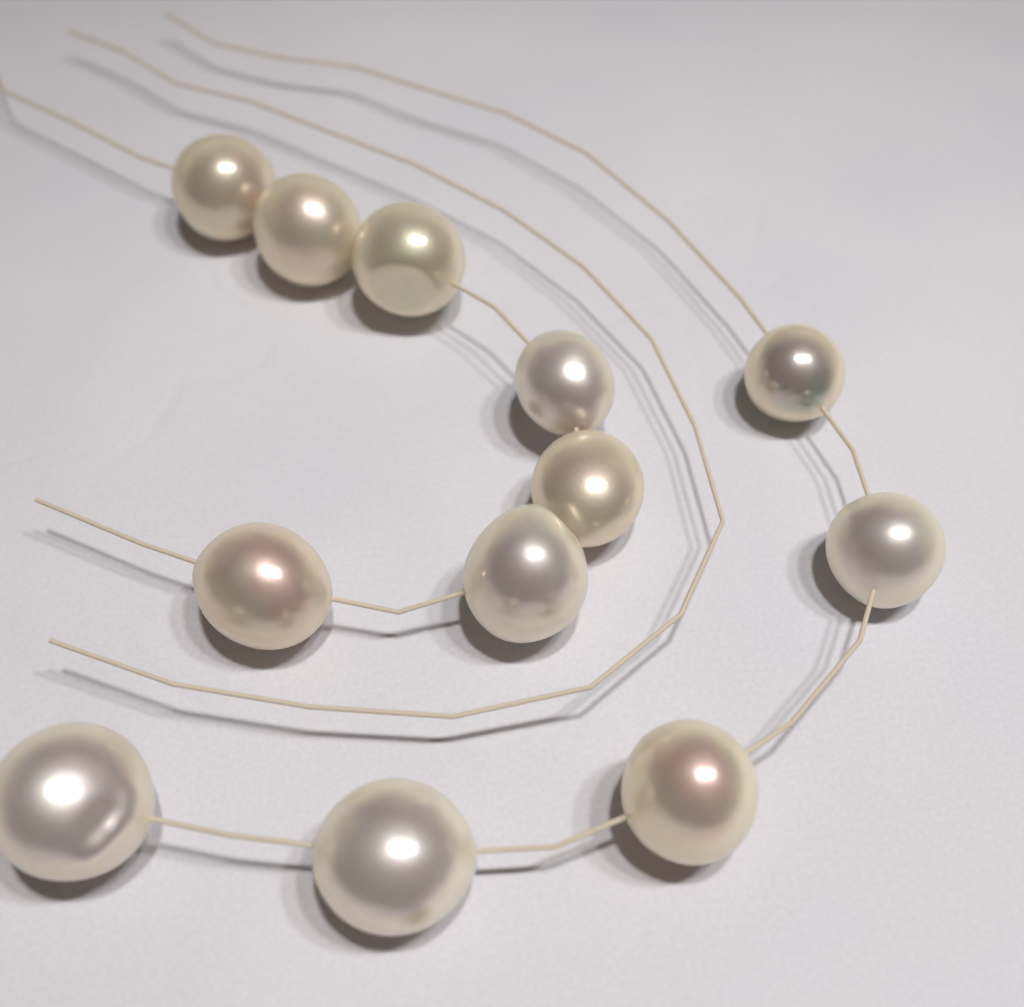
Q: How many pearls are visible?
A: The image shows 12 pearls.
